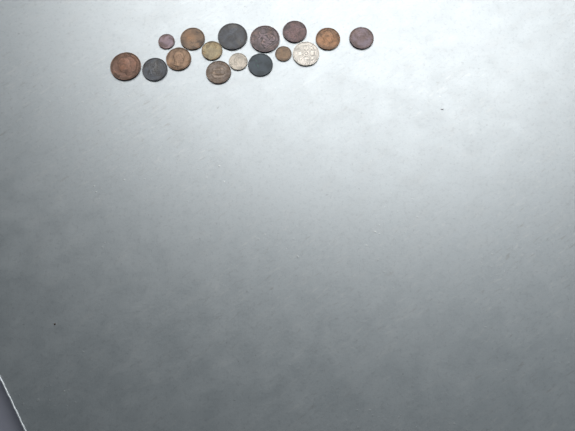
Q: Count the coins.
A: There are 16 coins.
